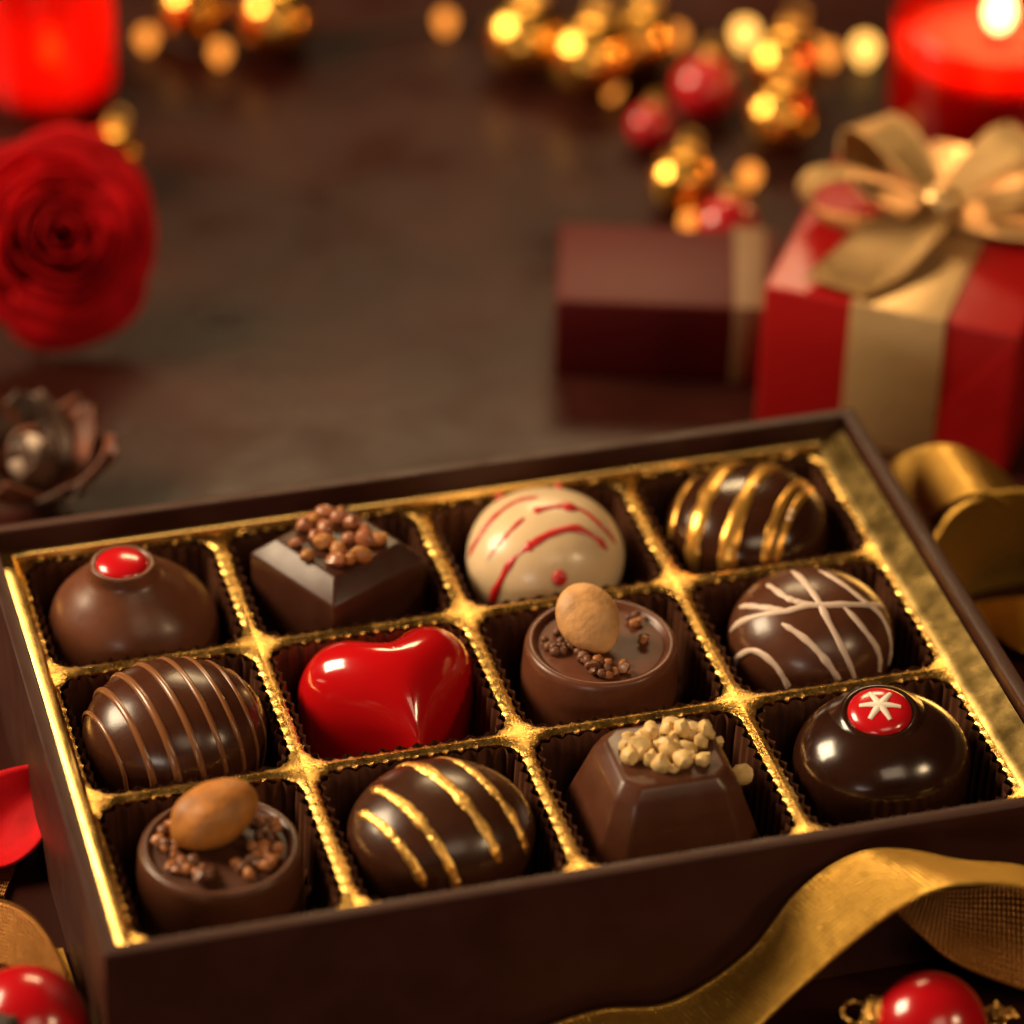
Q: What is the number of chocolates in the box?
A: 12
